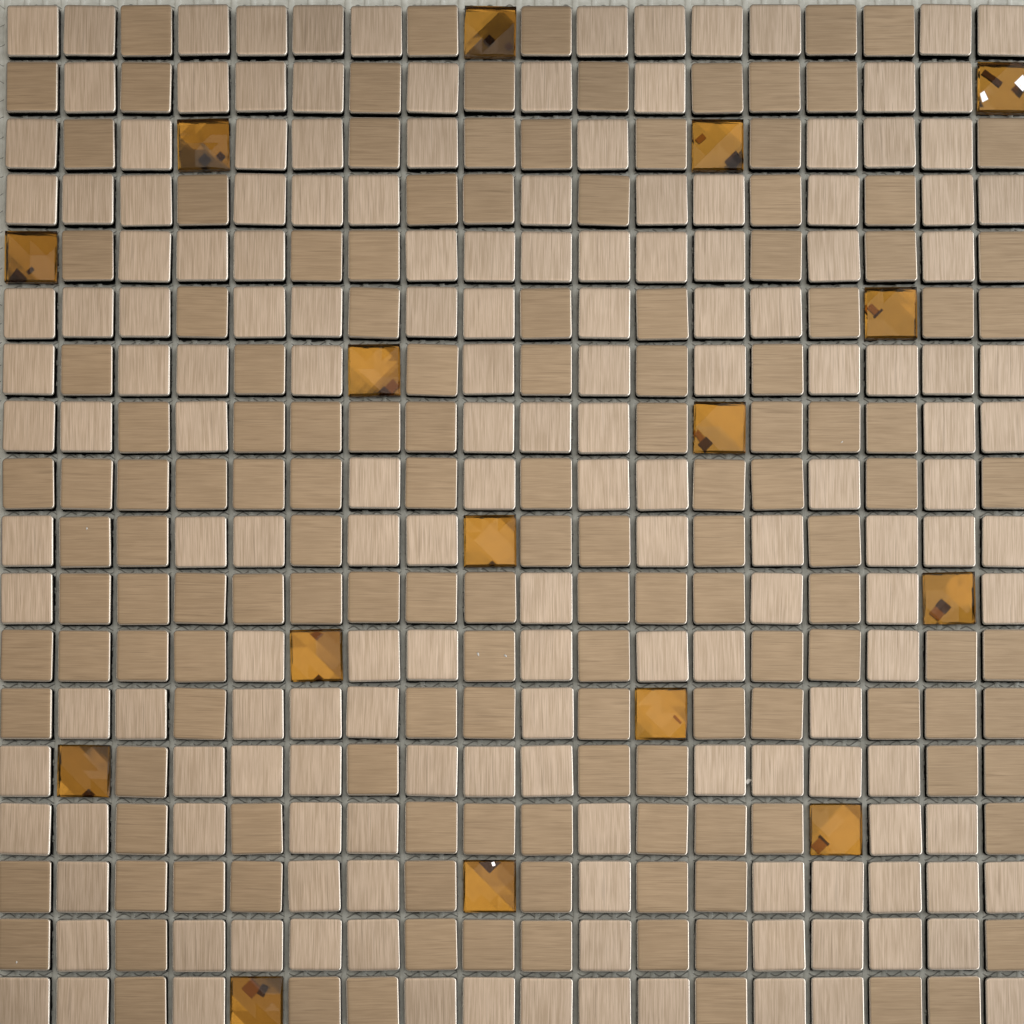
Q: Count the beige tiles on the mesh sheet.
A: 166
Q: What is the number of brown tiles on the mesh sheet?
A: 142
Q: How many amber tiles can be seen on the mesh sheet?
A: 16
